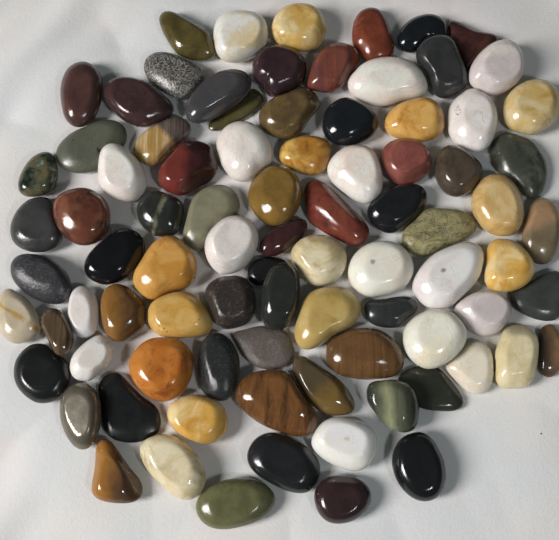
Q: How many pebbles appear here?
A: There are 87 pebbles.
